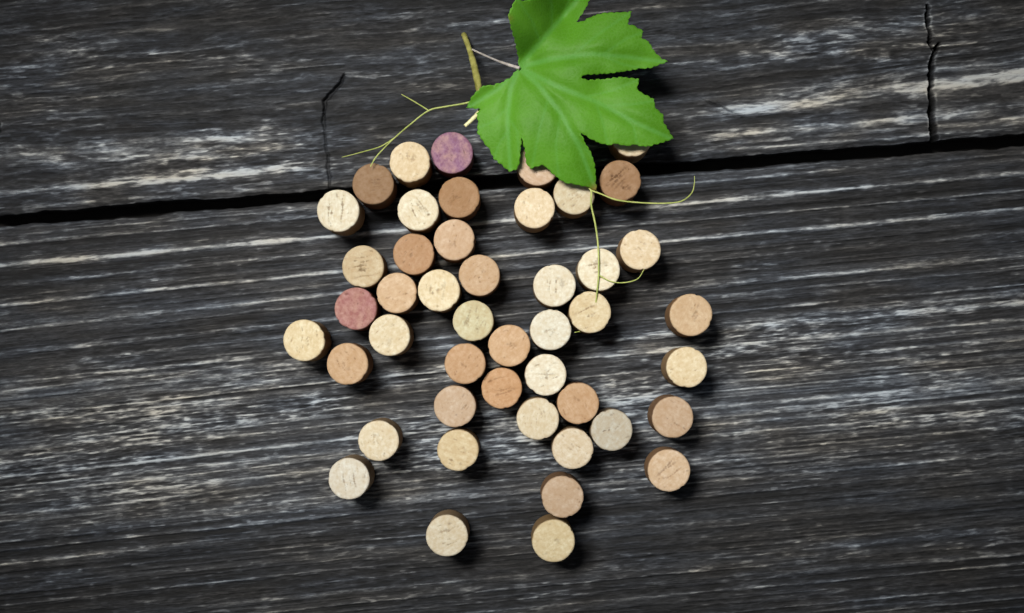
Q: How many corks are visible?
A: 46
